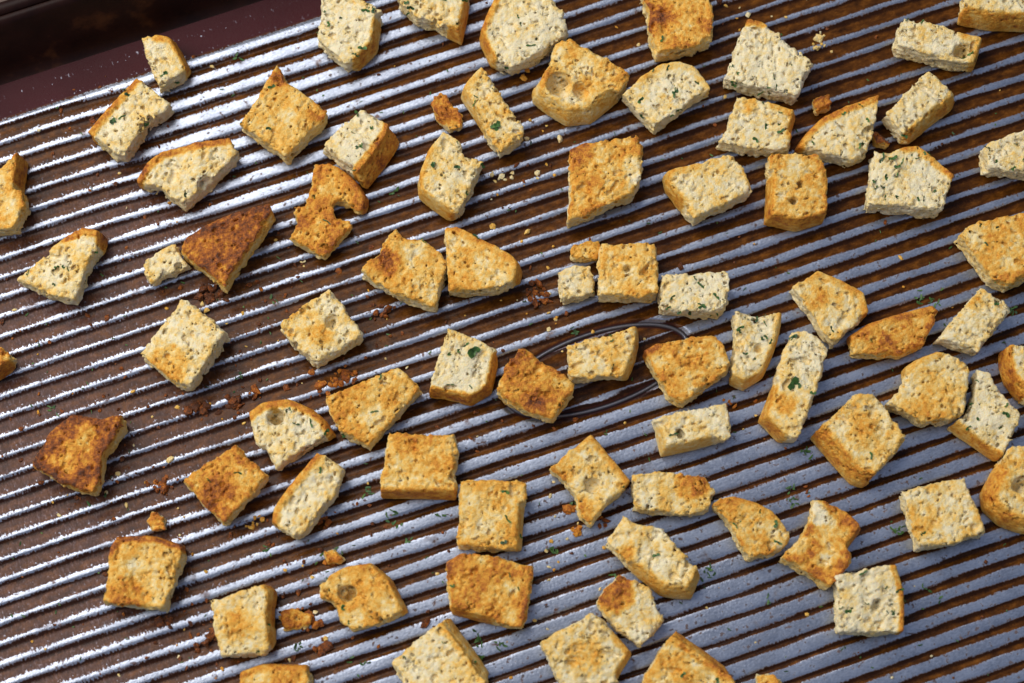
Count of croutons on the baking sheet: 76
